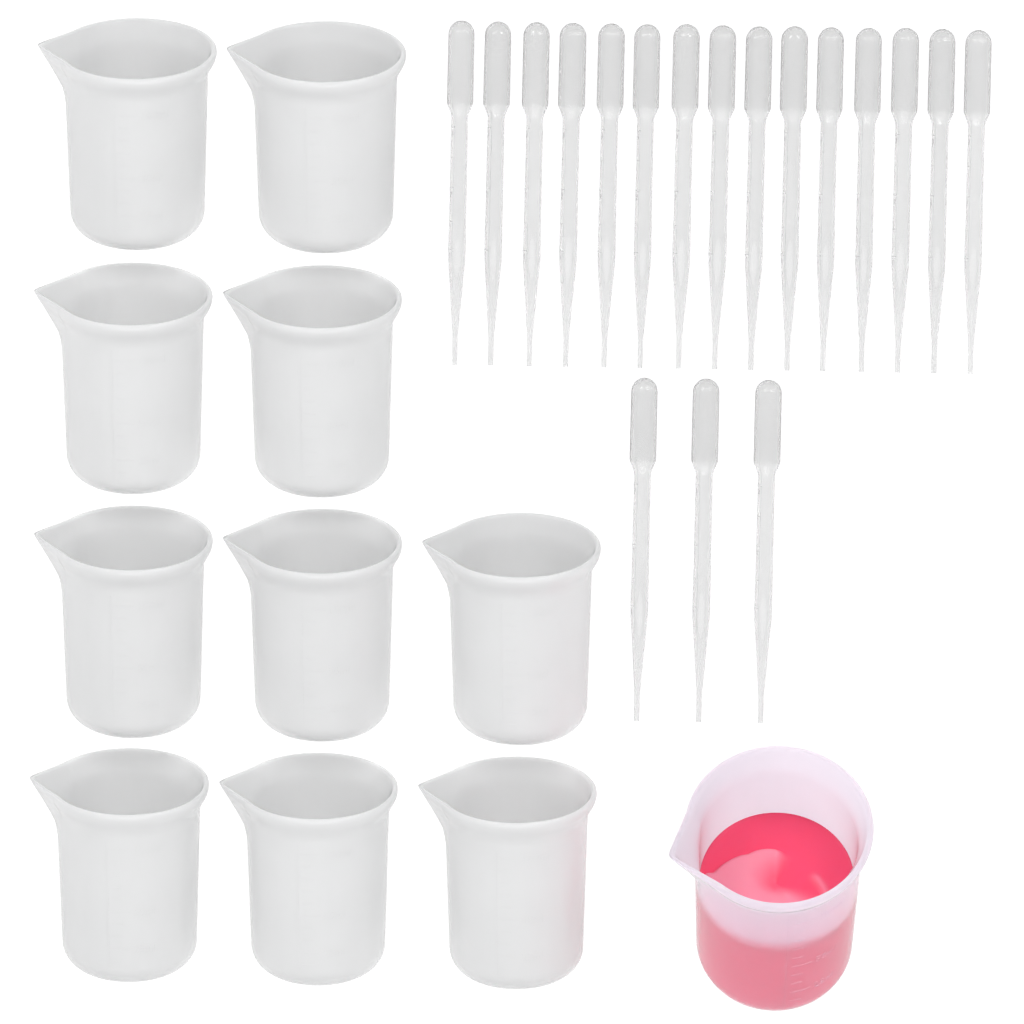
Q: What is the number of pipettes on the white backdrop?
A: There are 18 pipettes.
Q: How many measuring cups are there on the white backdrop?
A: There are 11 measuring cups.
